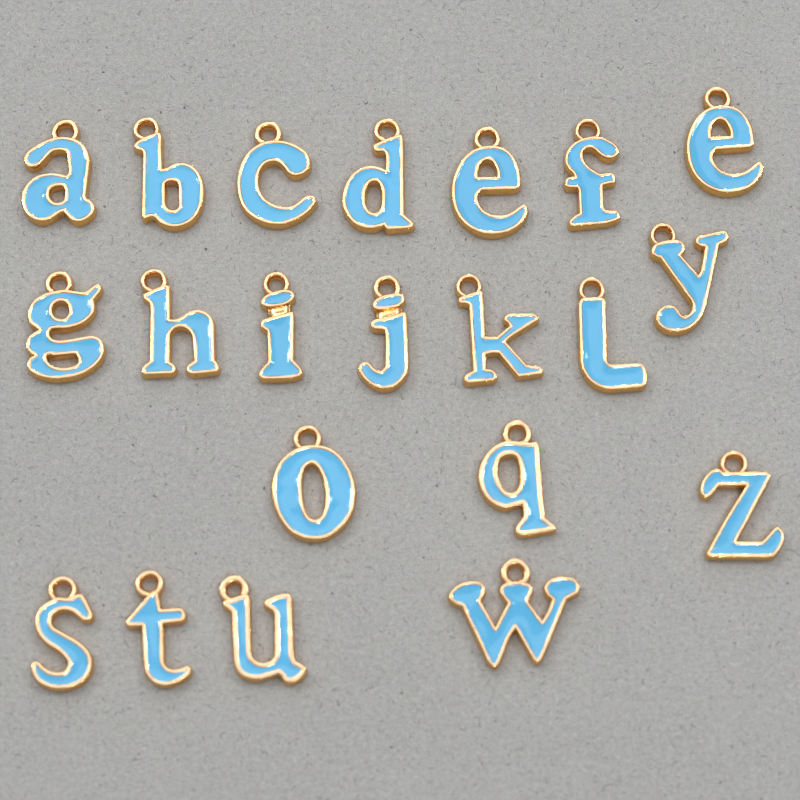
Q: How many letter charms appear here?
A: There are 21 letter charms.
